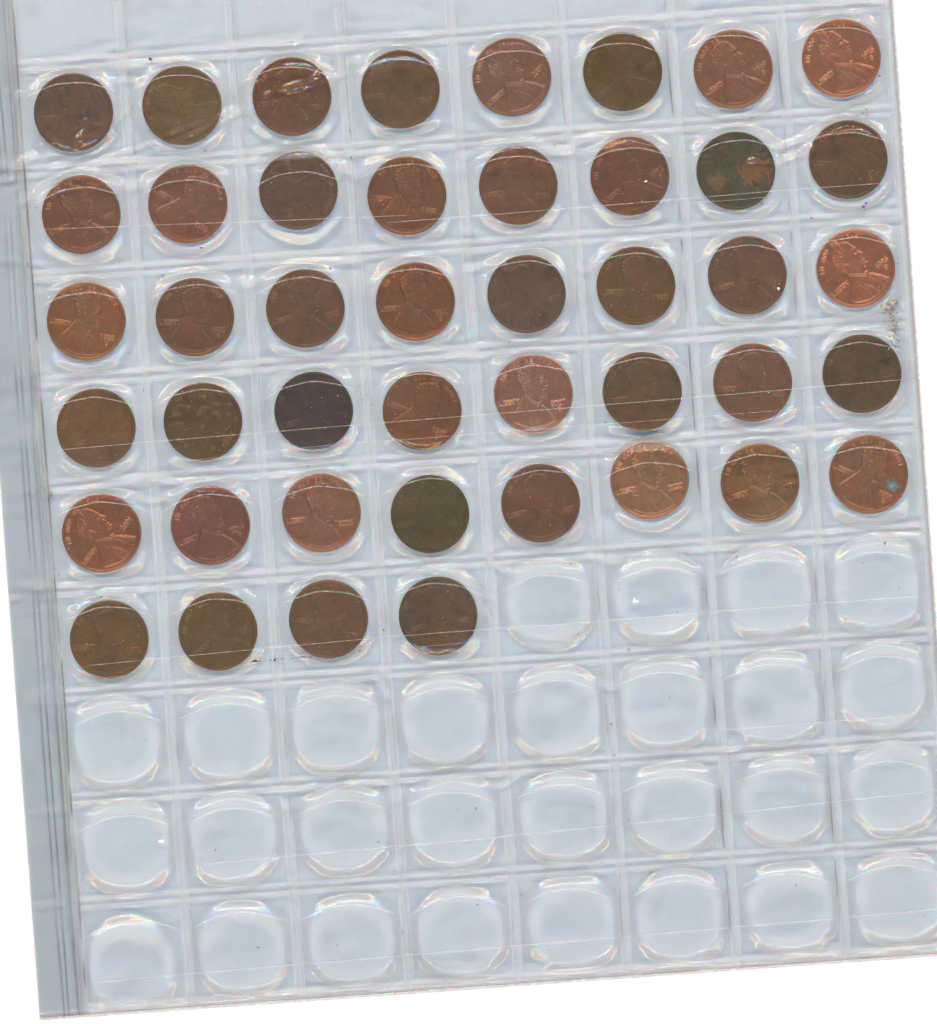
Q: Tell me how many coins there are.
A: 44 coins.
